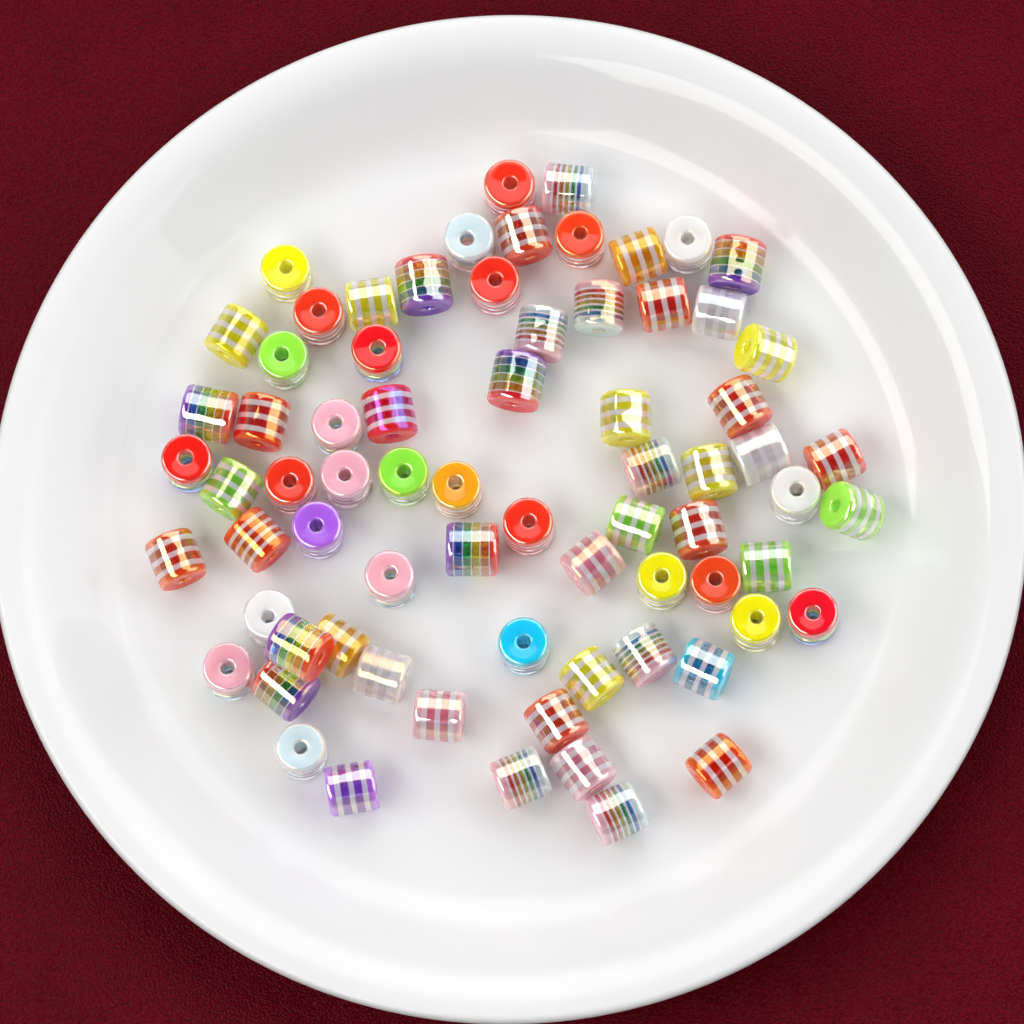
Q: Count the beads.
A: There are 72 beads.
